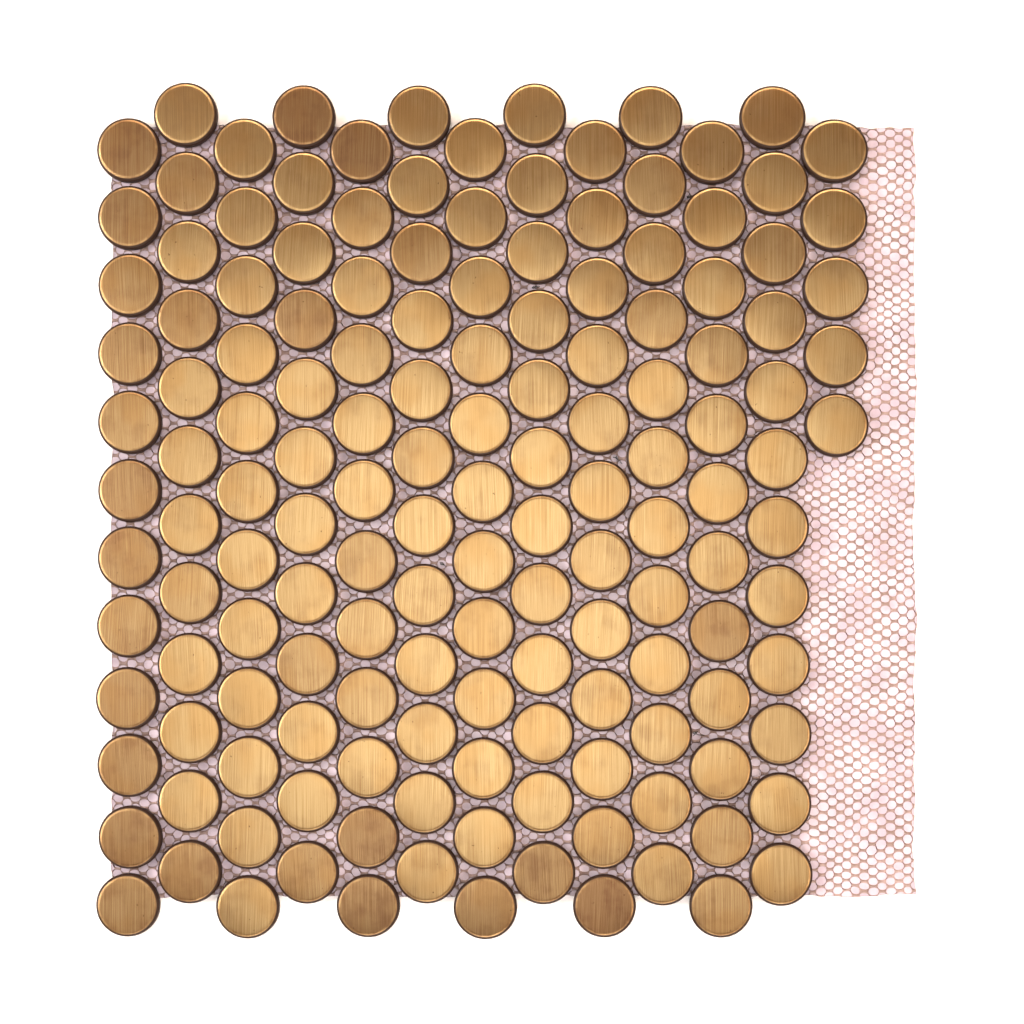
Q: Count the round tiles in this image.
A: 149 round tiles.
